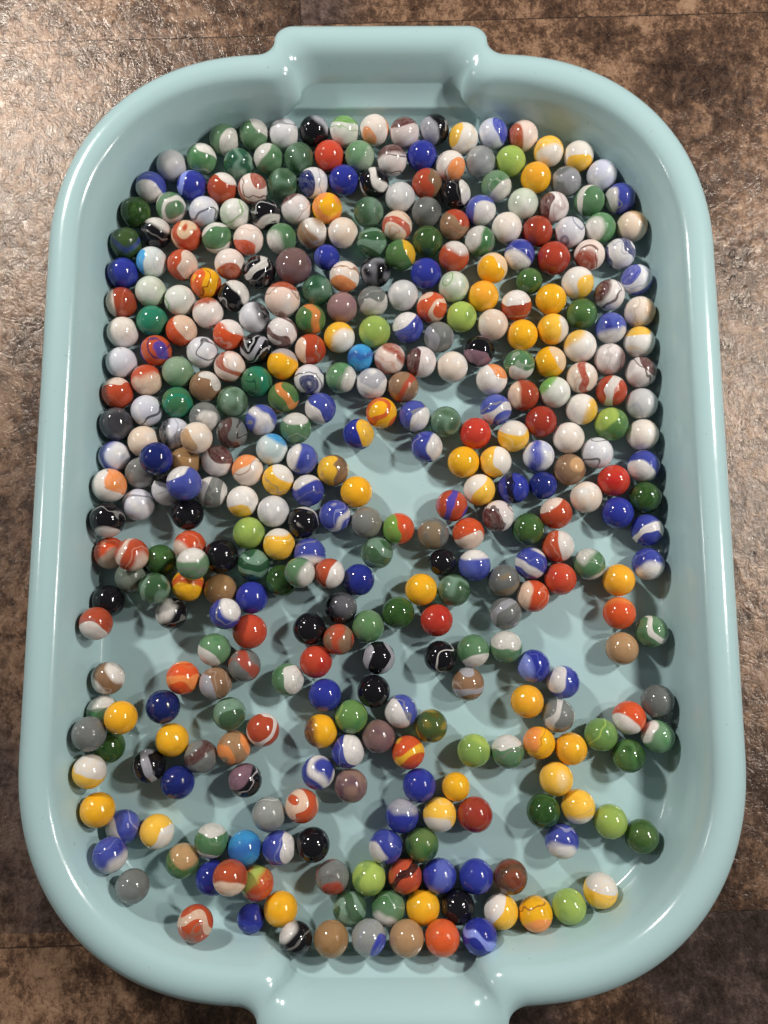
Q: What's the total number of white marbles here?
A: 82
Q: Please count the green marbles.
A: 78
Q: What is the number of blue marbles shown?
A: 56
